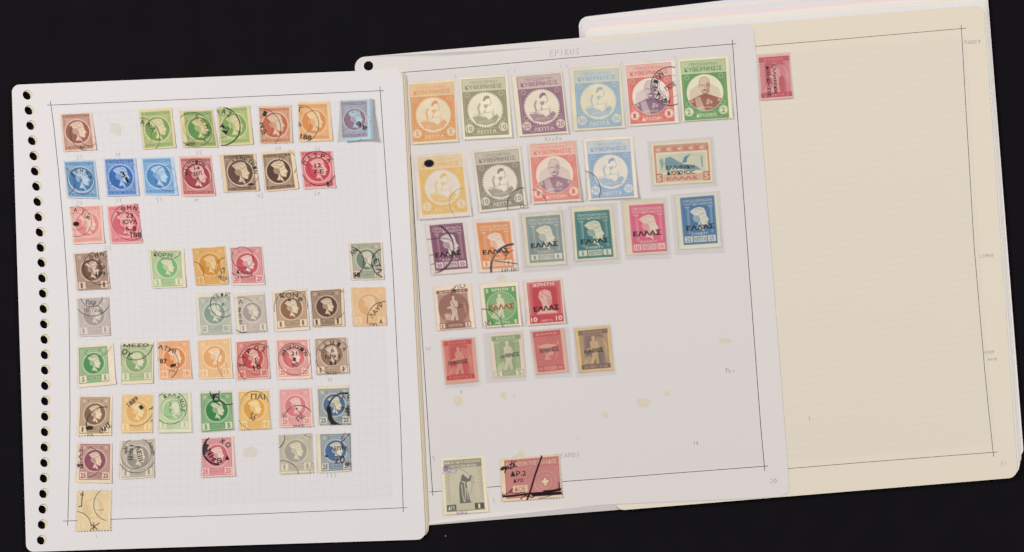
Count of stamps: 74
